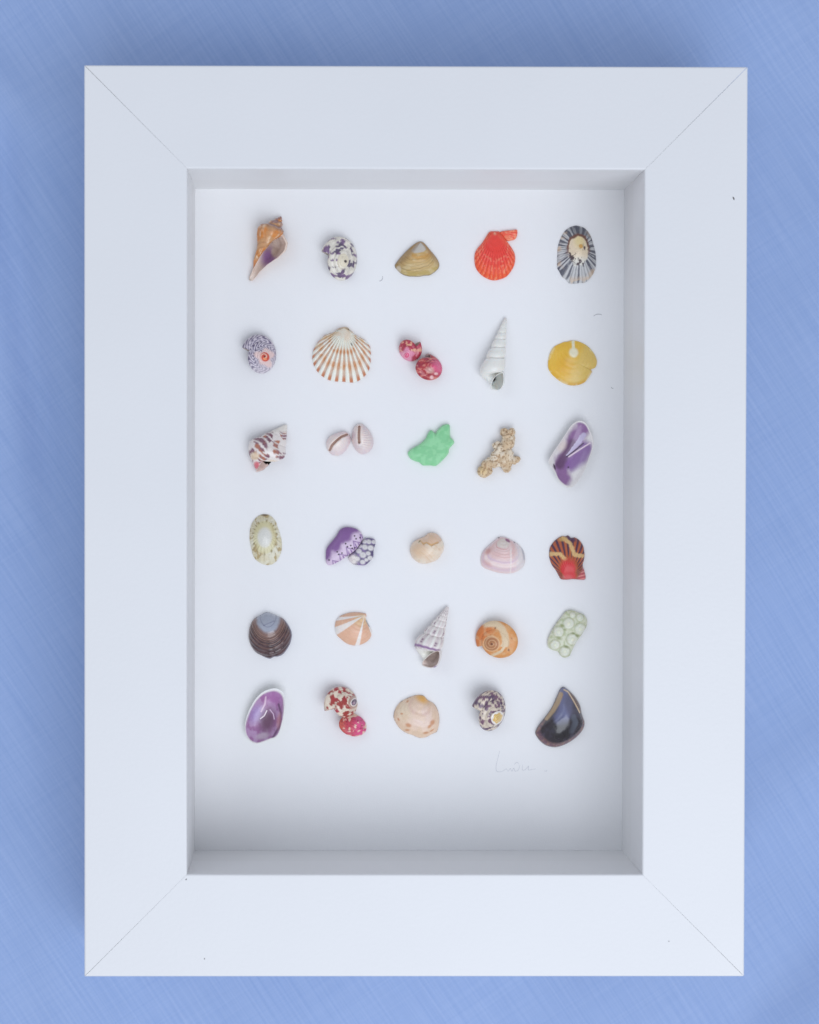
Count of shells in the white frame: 32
